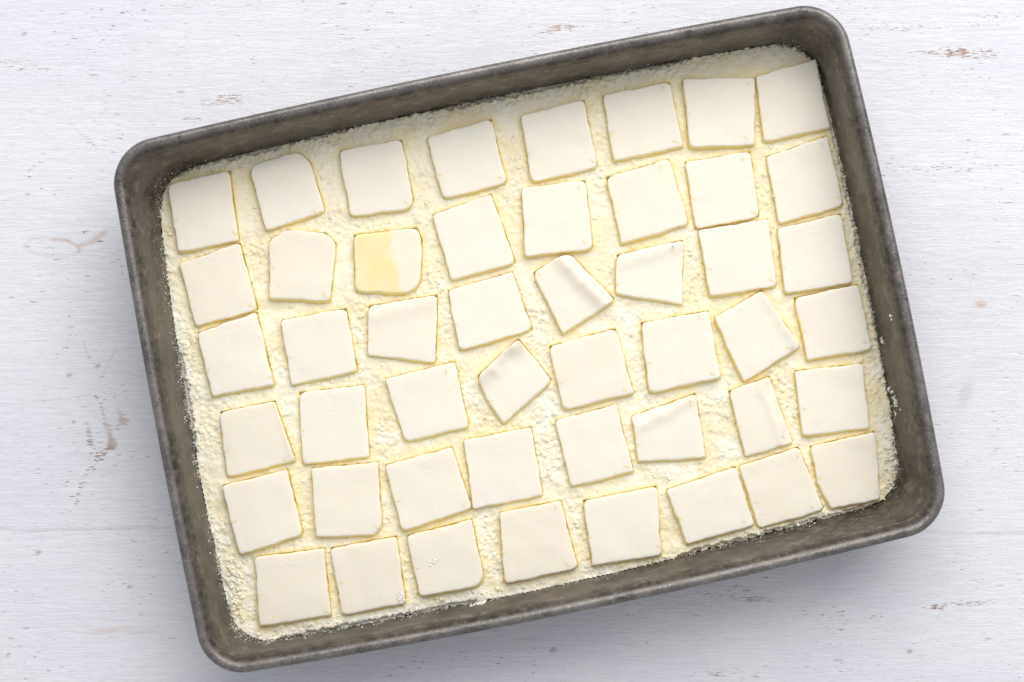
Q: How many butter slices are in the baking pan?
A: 48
